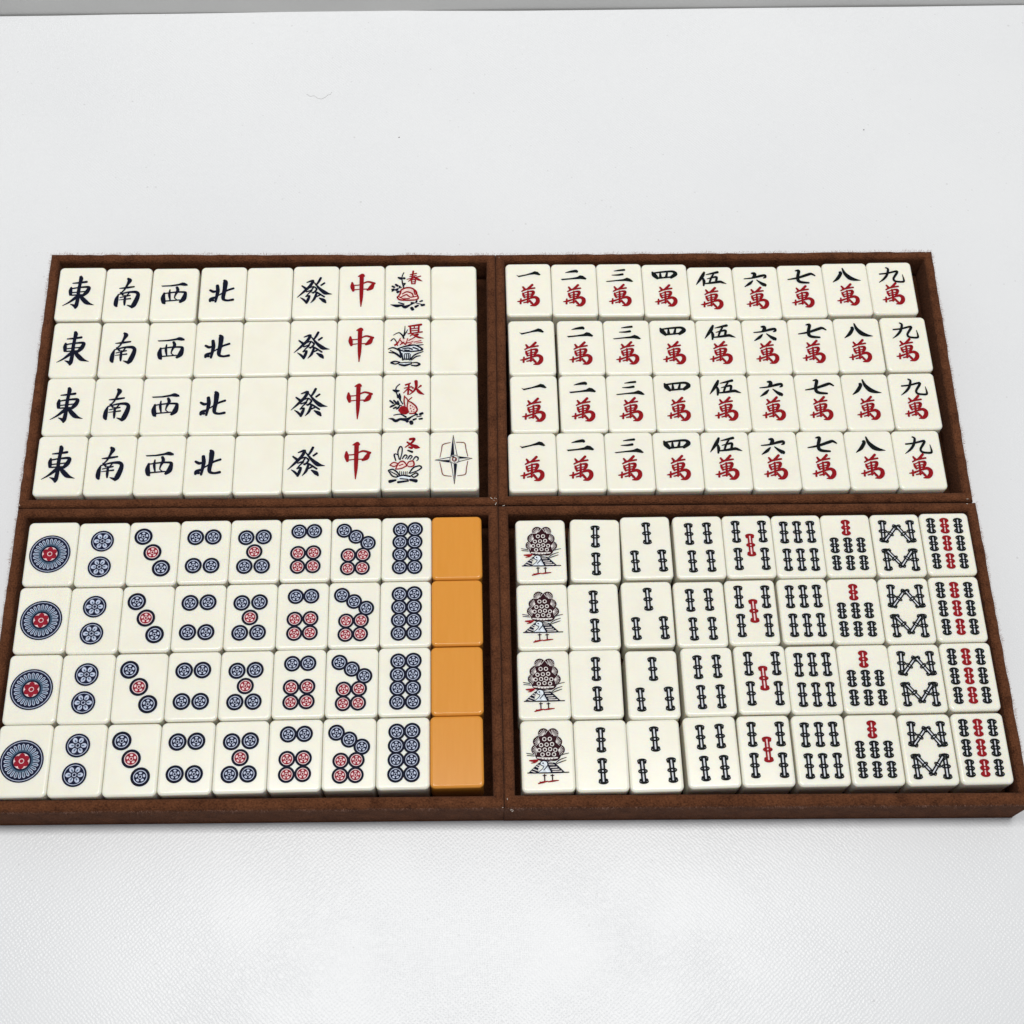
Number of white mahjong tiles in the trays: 140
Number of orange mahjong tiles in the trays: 4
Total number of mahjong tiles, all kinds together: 144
